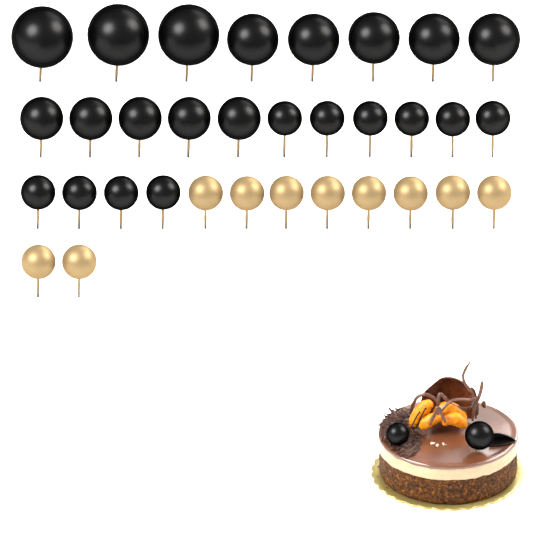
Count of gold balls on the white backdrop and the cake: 10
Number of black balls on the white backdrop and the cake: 25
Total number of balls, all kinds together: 35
